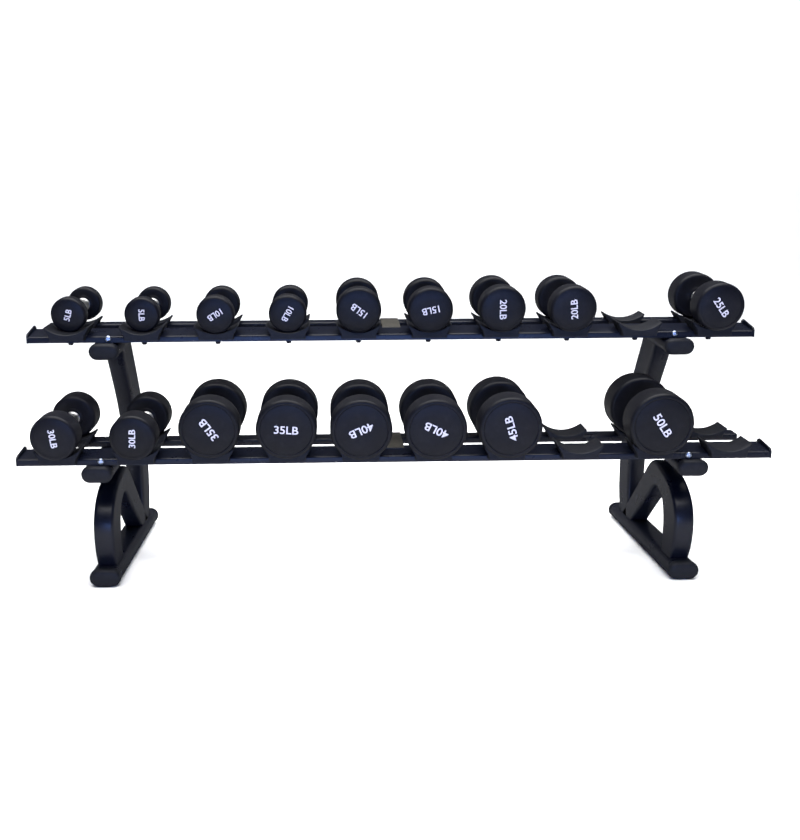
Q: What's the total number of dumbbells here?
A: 17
